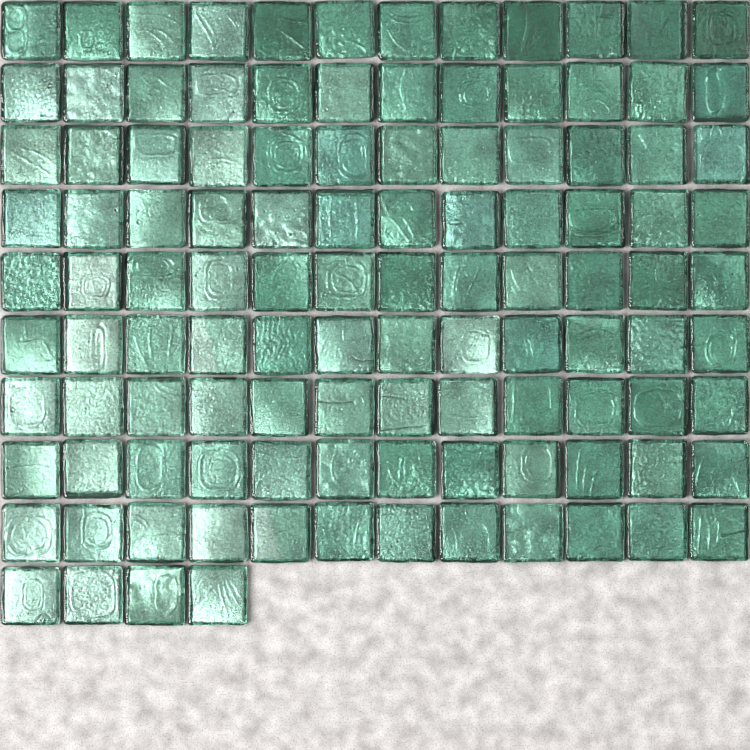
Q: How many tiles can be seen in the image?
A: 112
